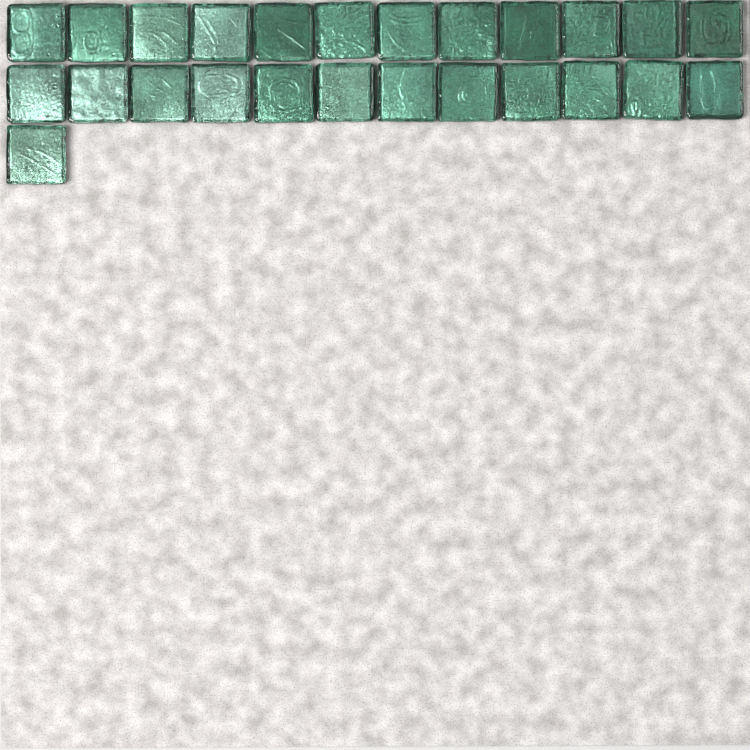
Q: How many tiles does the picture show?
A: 25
